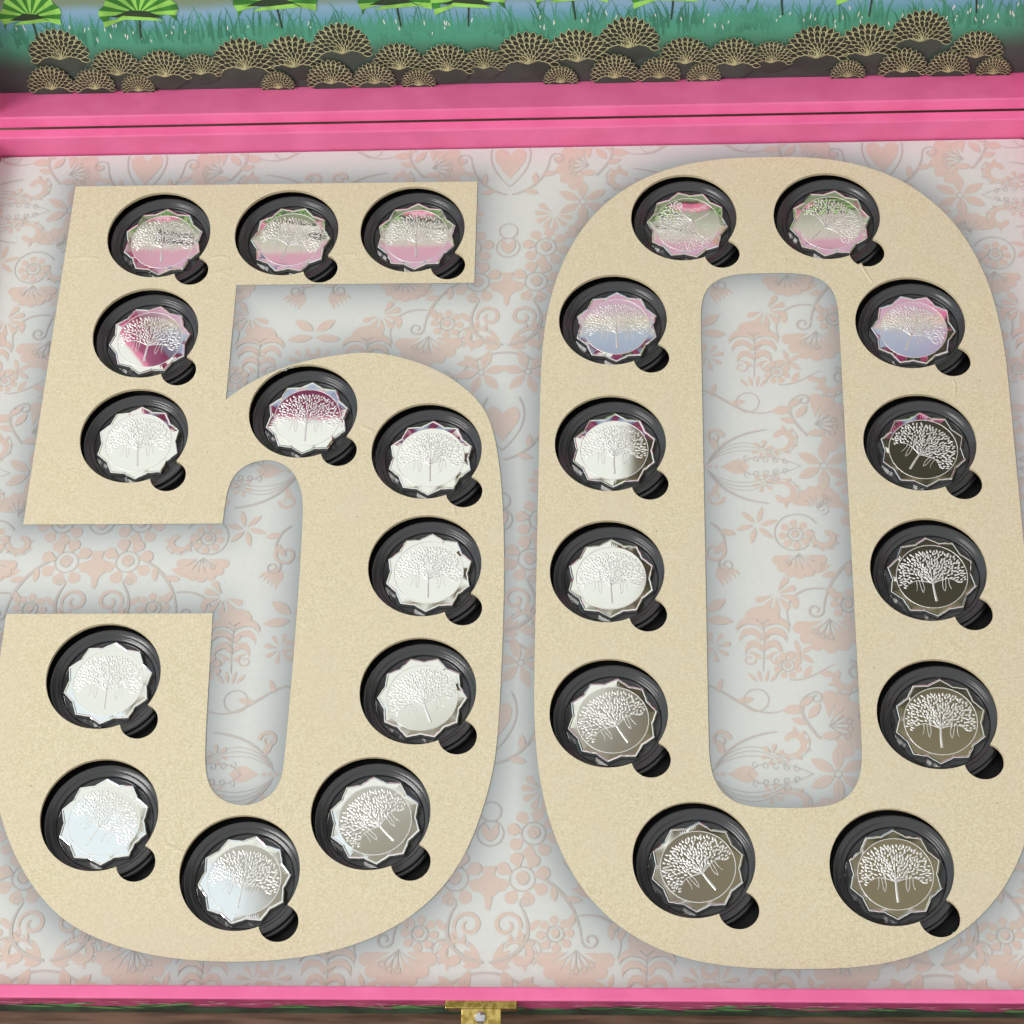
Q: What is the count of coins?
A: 25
